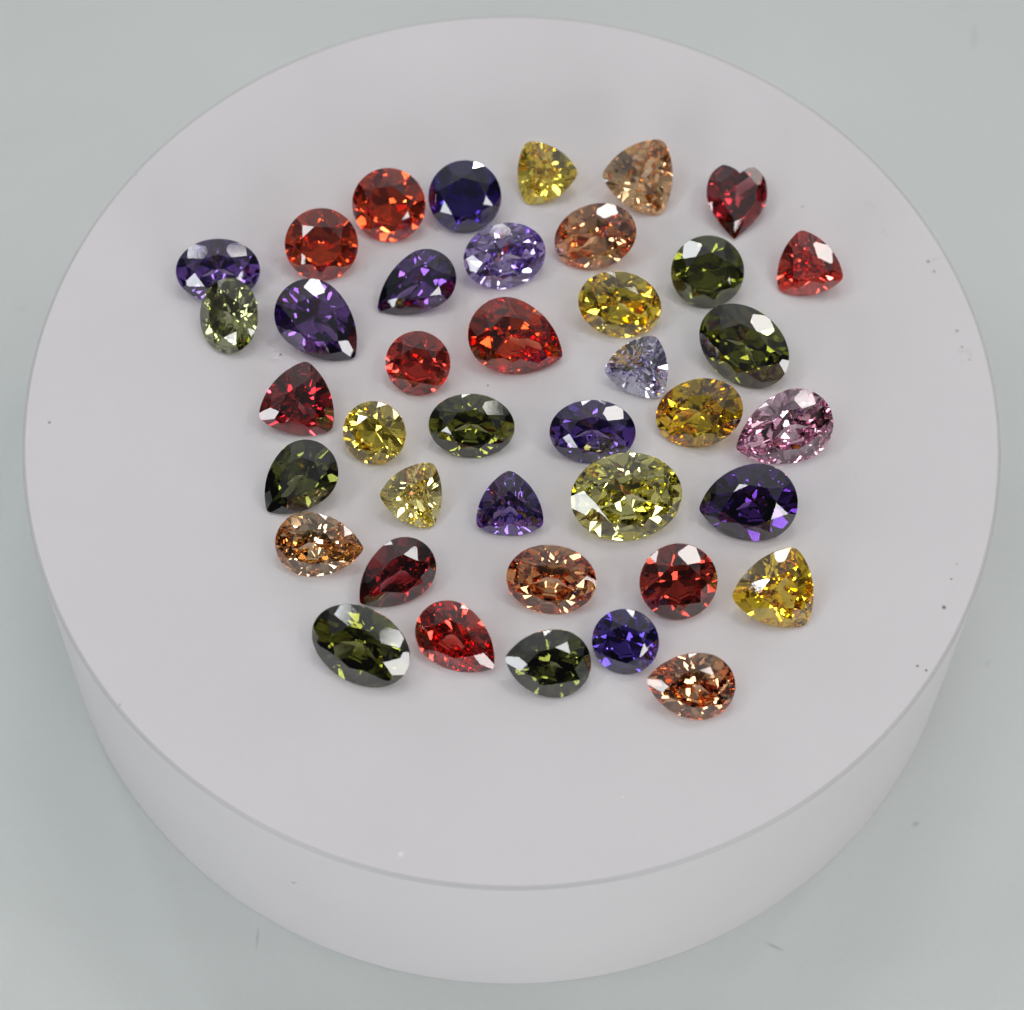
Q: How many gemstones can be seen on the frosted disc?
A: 40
